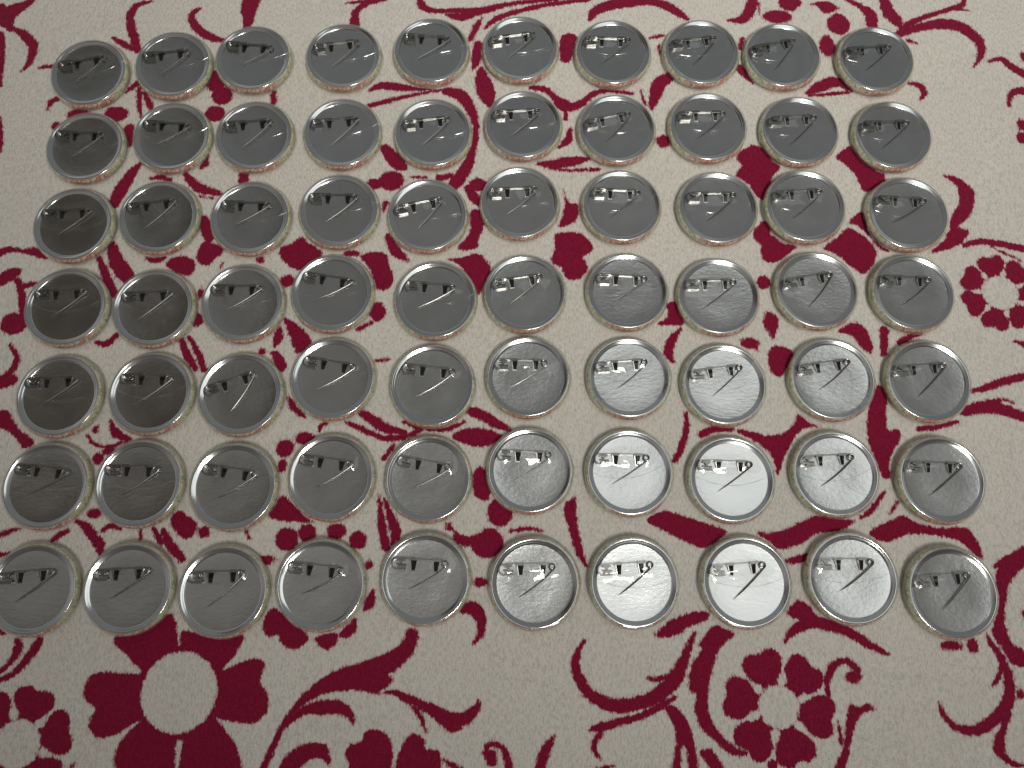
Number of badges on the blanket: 70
